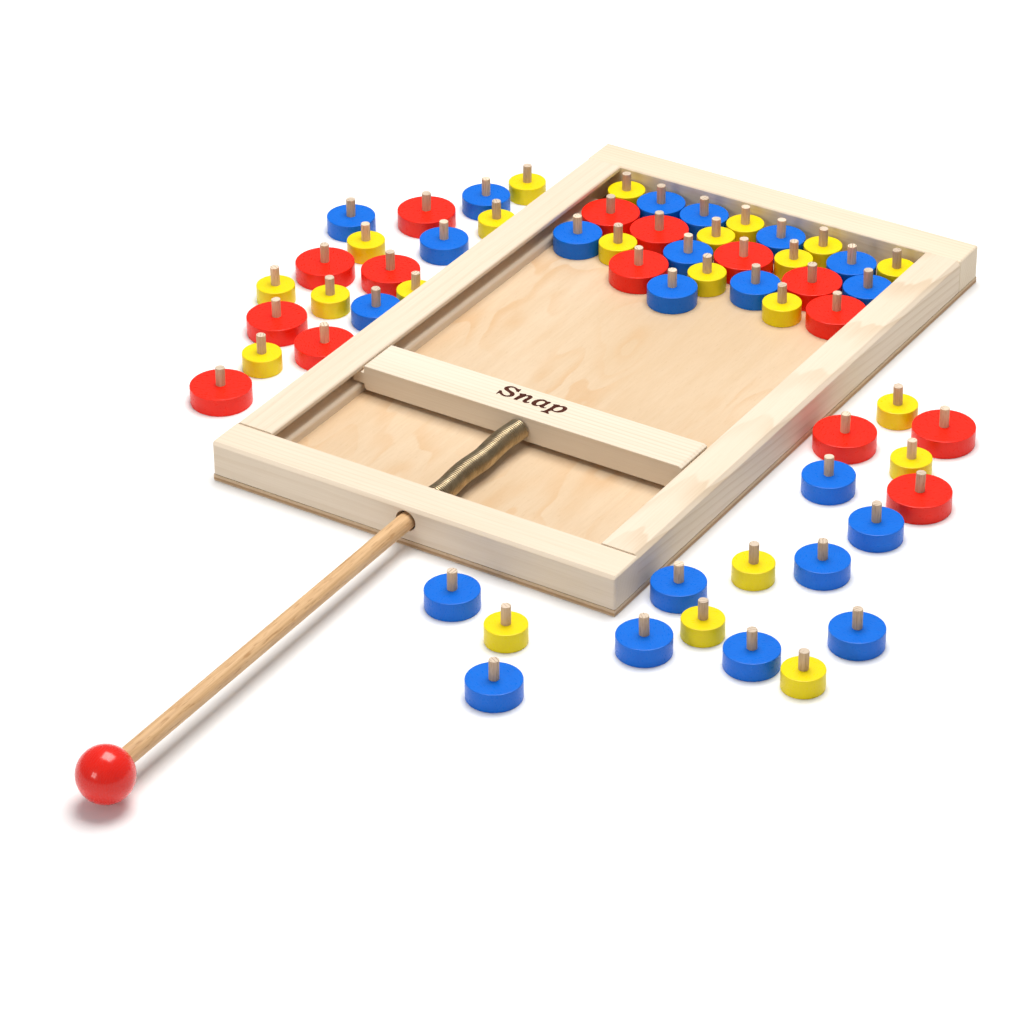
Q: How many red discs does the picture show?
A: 15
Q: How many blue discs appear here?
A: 22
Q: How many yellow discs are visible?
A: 22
